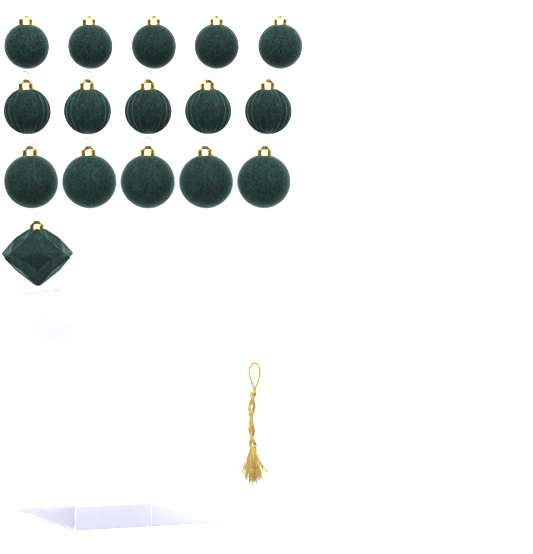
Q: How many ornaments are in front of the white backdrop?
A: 16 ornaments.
